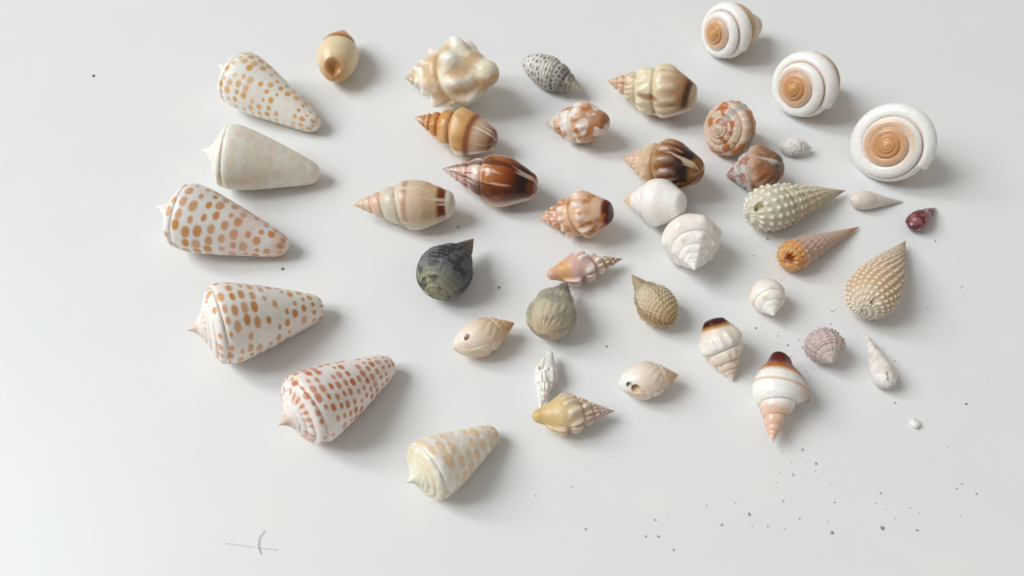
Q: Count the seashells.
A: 42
